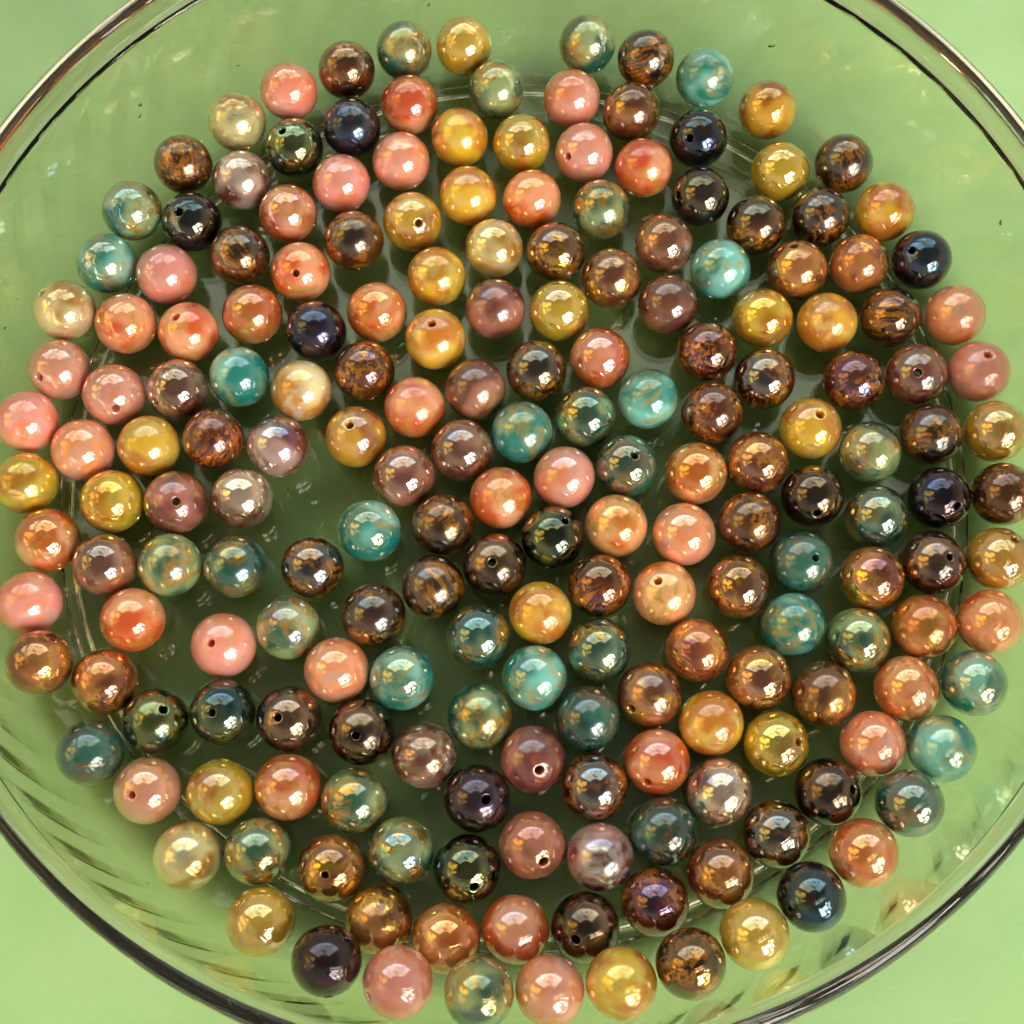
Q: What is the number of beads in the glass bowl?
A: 200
